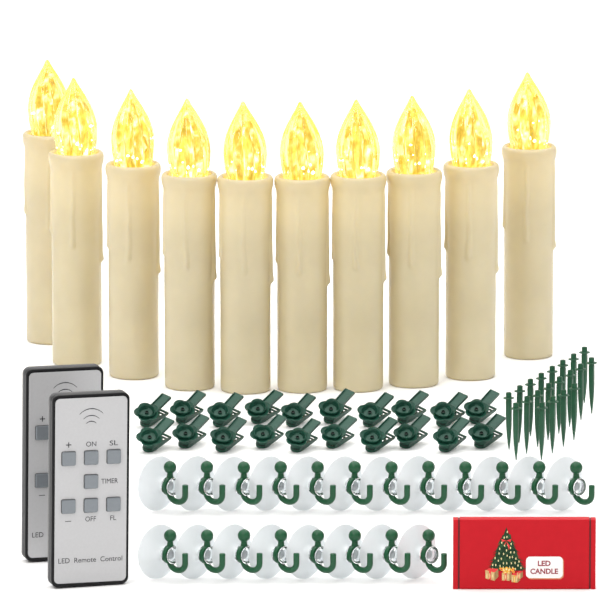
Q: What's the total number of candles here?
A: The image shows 10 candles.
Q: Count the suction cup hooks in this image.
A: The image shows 20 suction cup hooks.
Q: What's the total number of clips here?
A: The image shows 20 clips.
